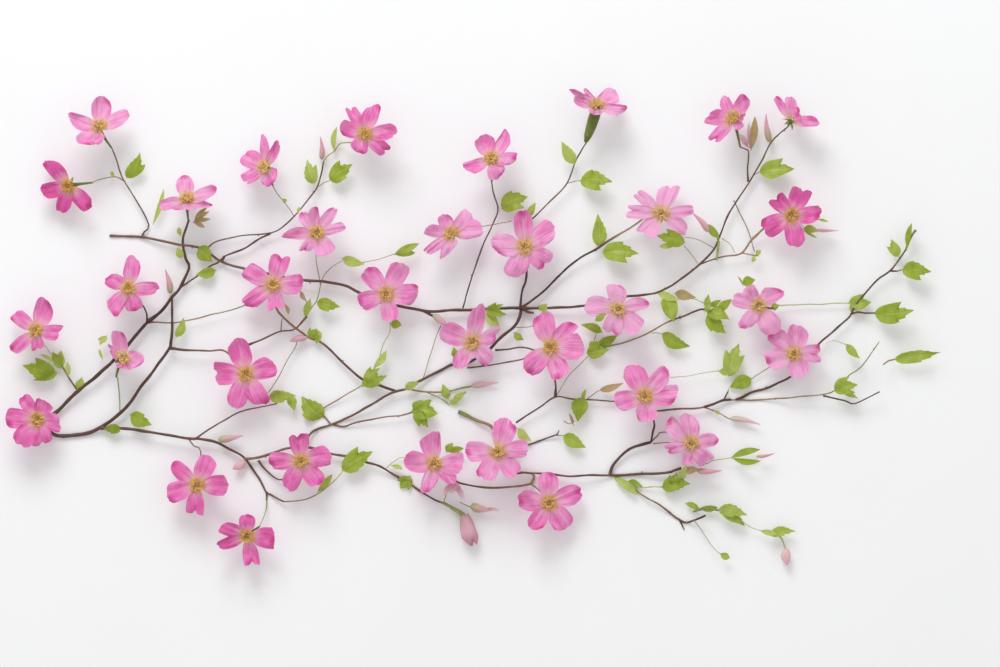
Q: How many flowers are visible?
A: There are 34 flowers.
